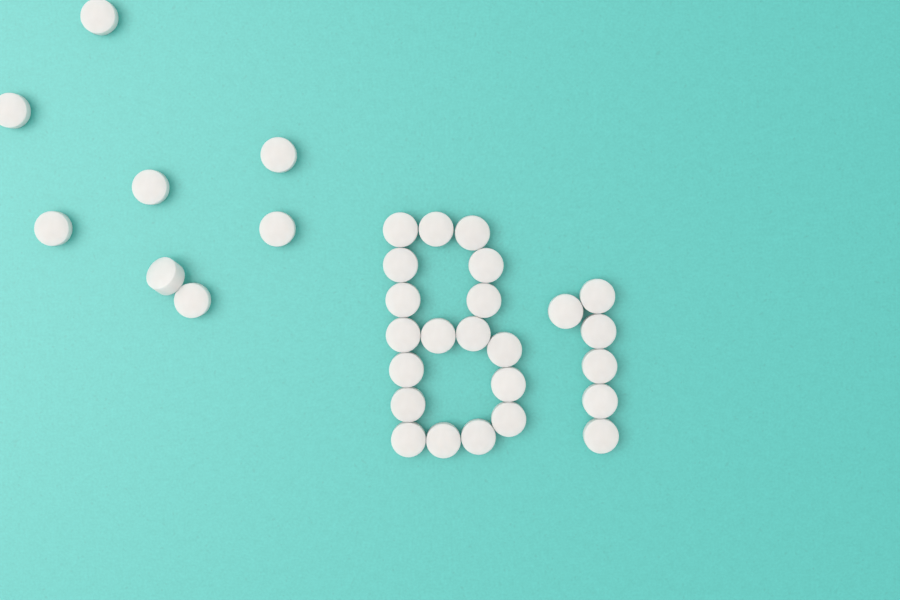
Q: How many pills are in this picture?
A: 32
